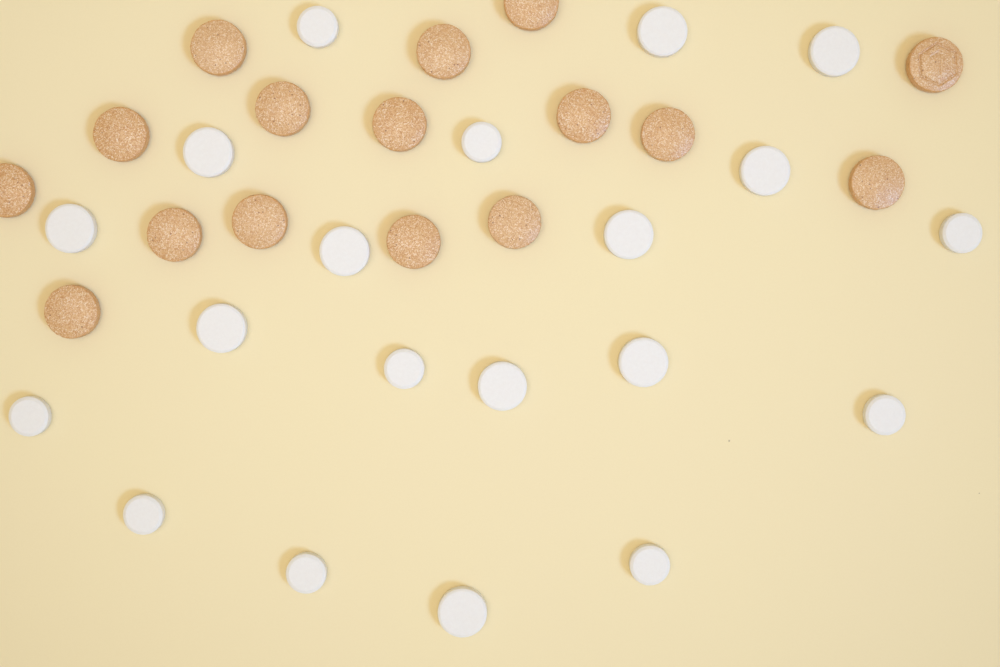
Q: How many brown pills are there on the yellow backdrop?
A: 16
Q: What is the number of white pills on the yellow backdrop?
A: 20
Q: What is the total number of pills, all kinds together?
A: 36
